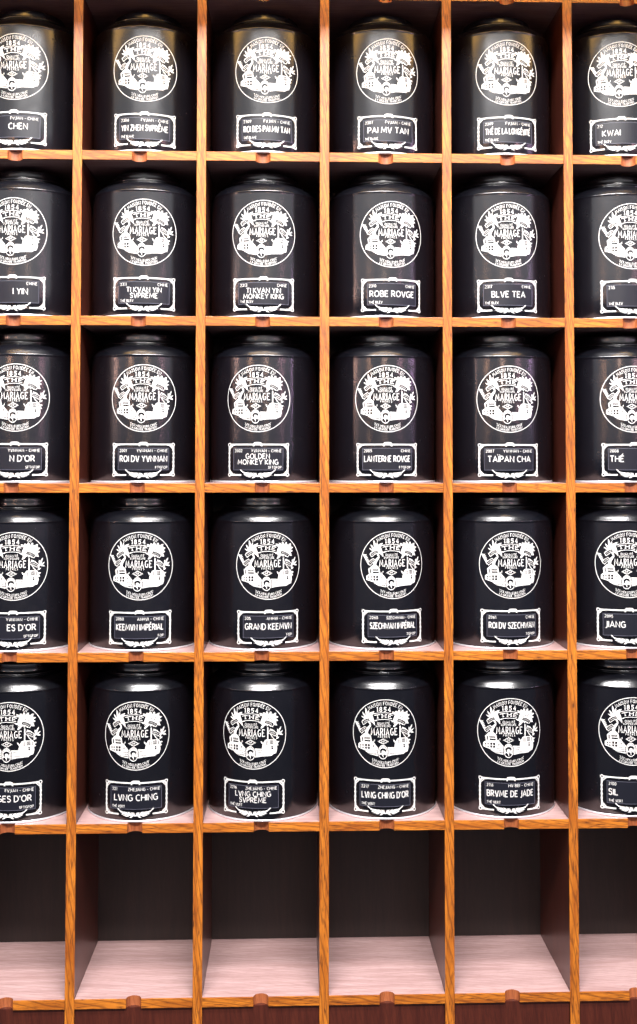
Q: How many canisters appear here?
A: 30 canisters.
